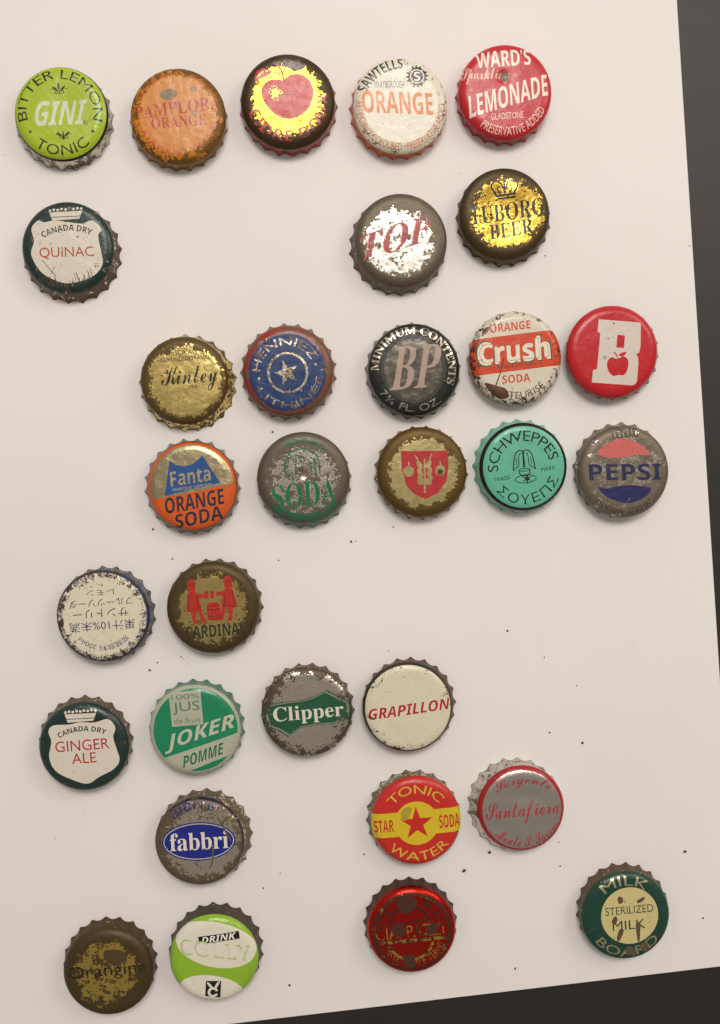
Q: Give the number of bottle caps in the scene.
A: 31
